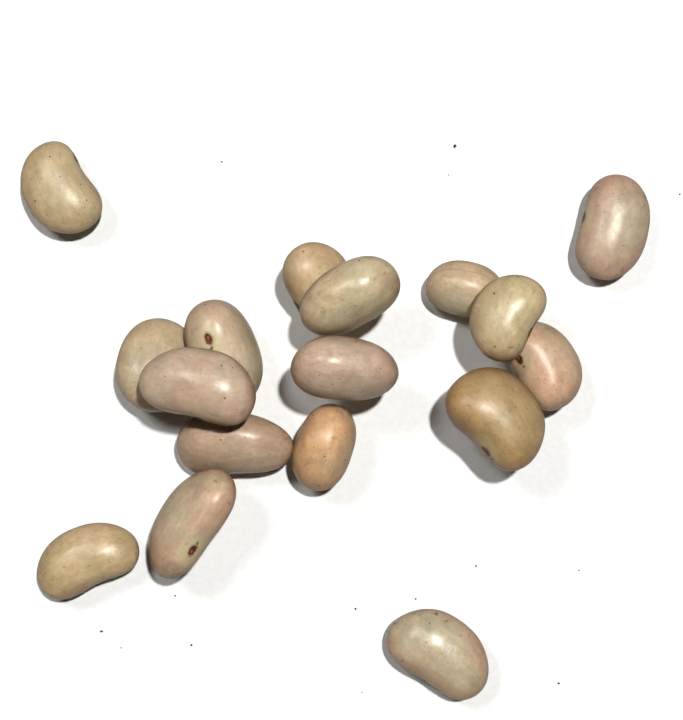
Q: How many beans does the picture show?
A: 17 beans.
